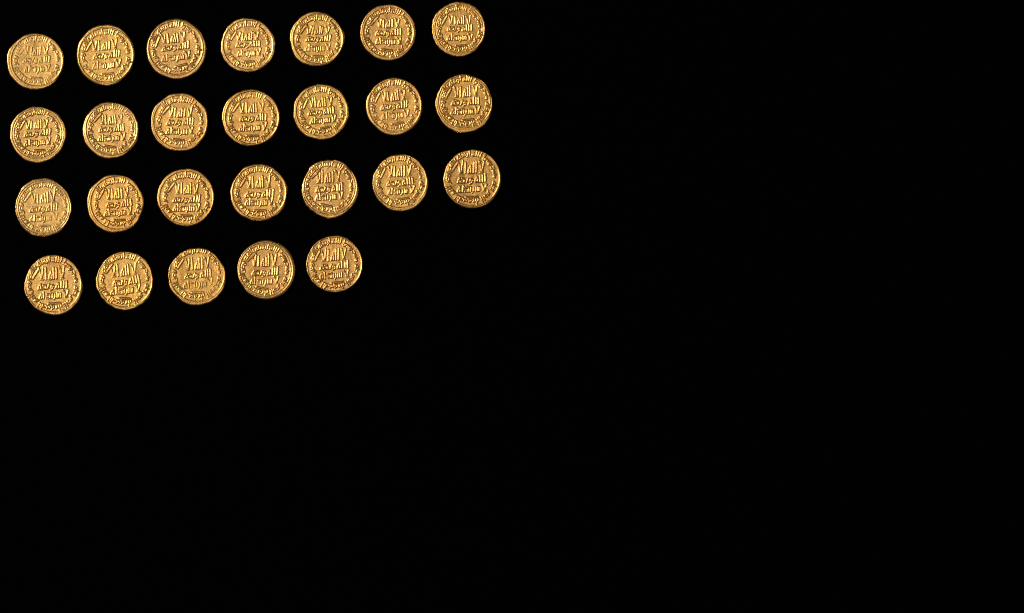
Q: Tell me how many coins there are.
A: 26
